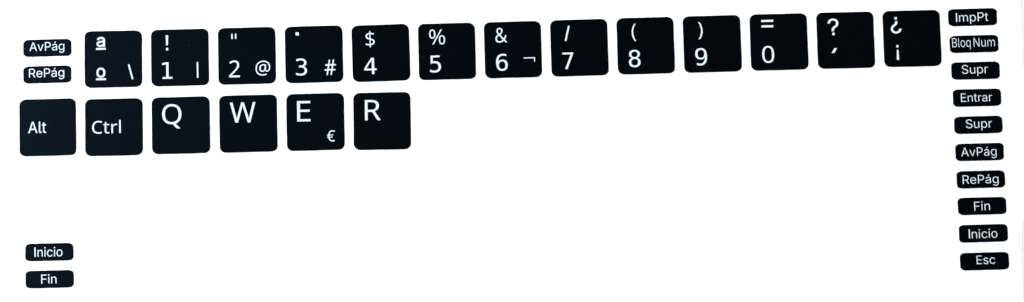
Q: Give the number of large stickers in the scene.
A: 19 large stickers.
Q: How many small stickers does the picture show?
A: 14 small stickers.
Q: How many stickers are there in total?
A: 33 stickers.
